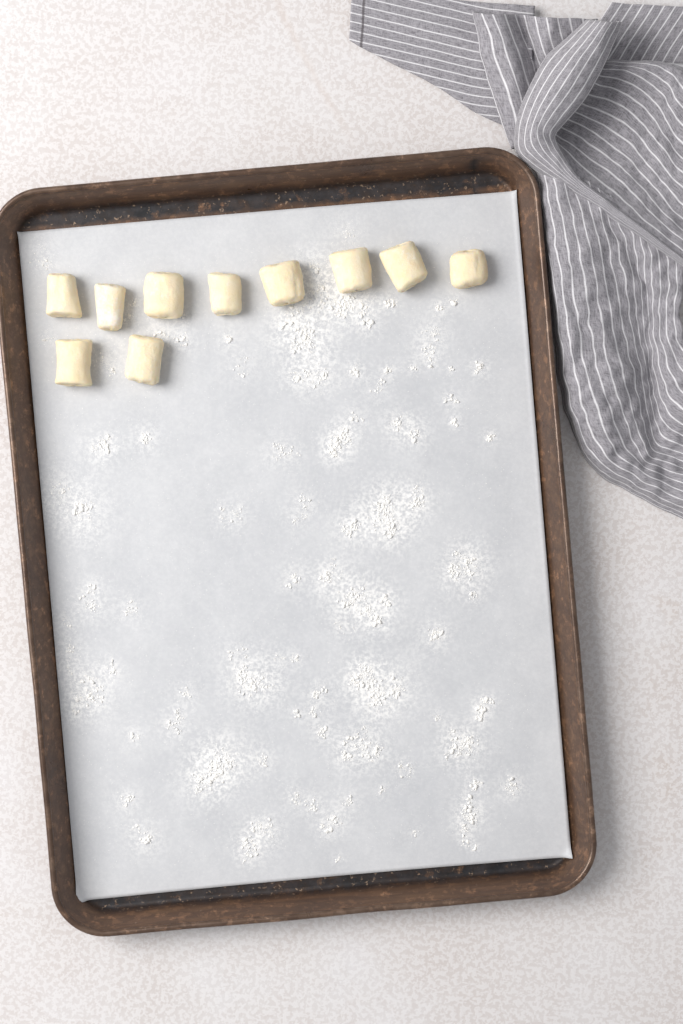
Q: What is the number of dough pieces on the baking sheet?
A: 10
